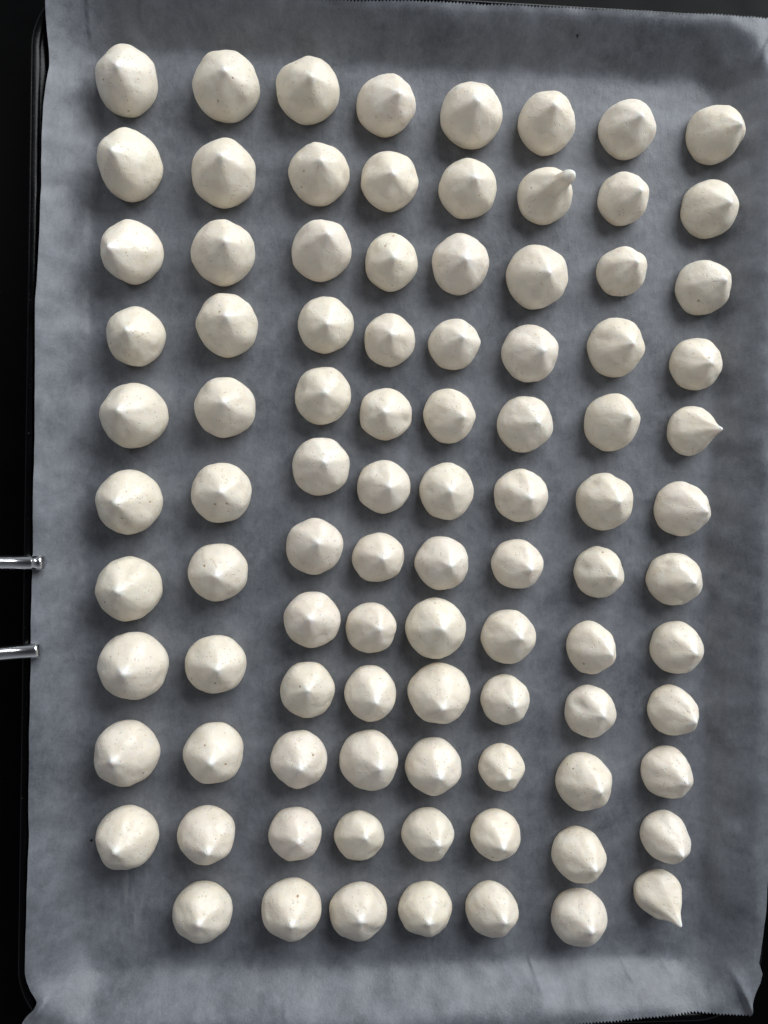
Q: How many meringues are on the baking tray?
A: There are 93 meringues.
